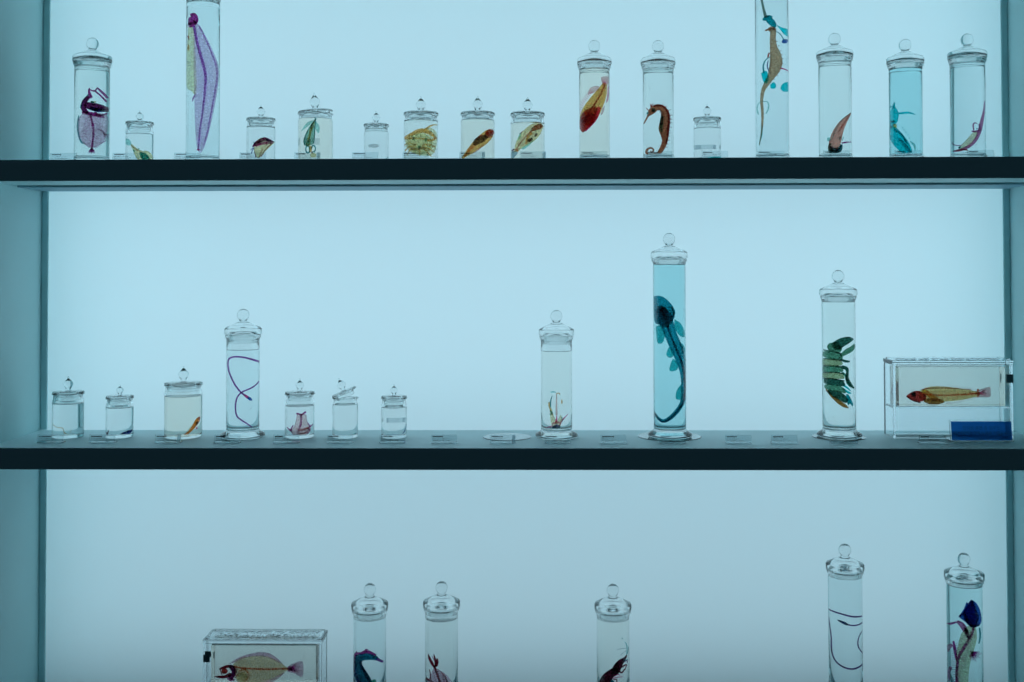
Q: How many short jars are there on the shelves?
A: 14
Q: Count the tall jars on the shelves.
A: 17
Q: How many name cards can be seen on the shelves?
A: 32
